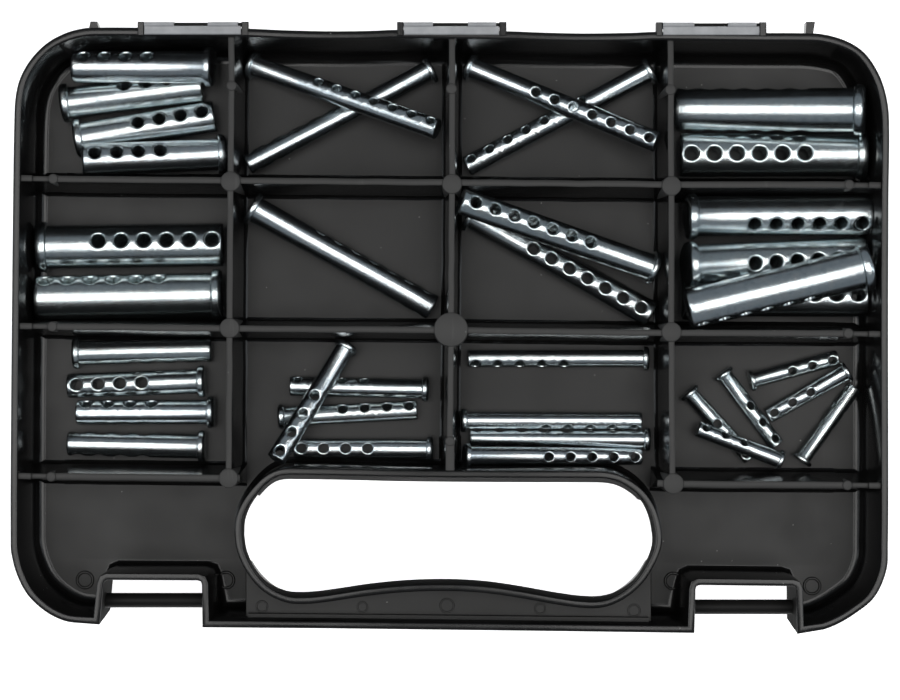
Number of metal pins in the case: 37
